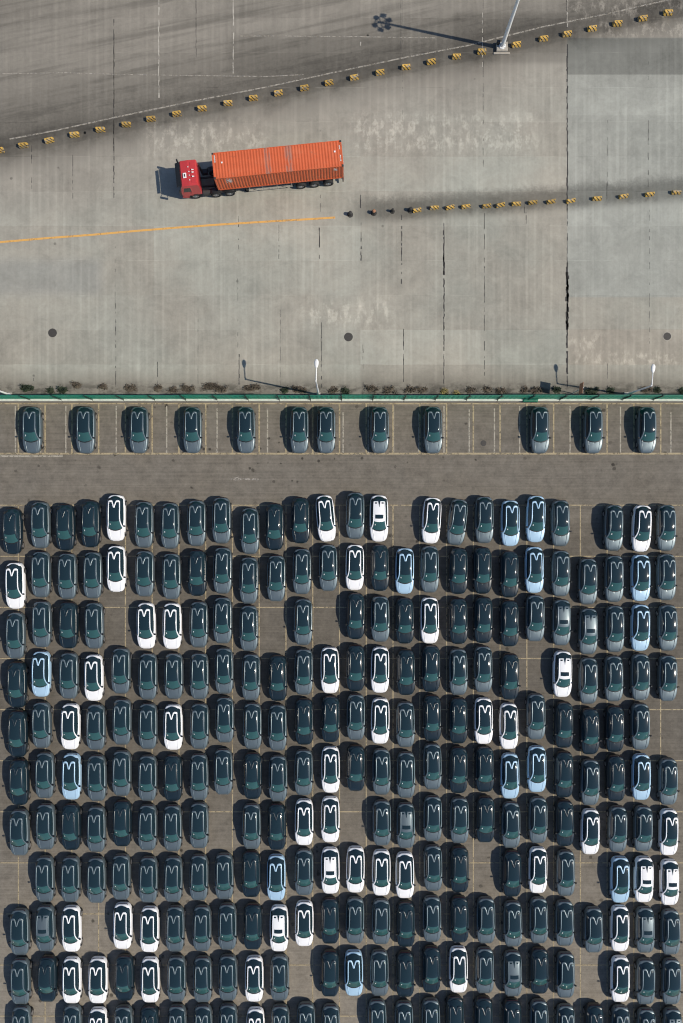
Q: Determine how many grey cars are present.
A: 160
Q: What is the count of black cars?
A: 61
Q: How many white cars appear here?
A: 46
